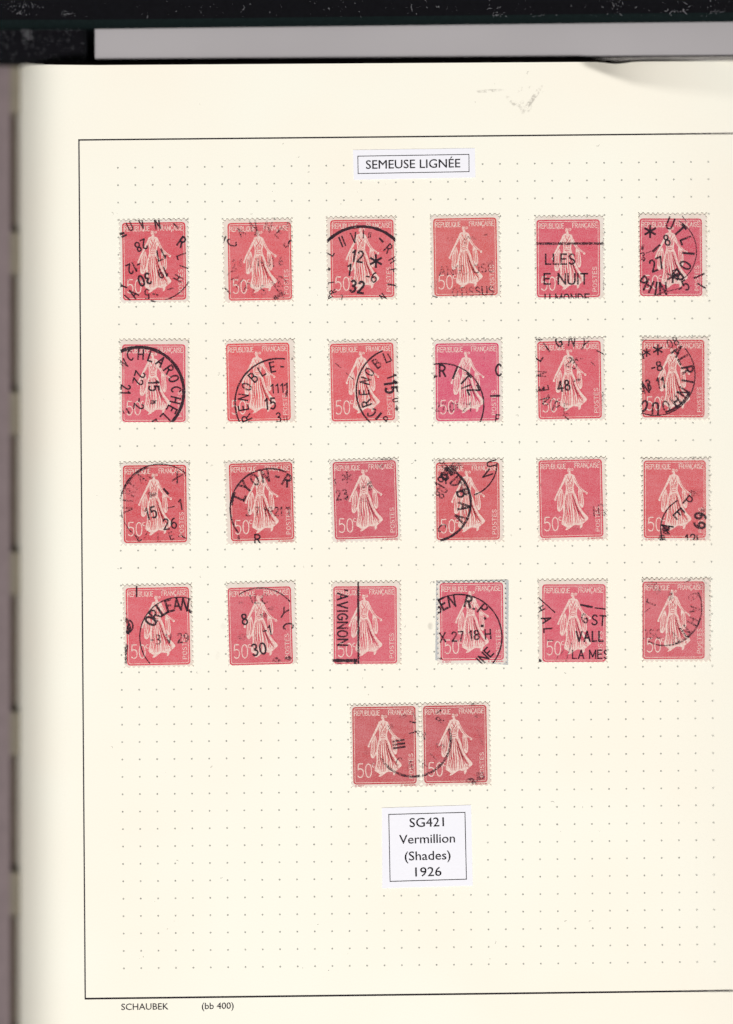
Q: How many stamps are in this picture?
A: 26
